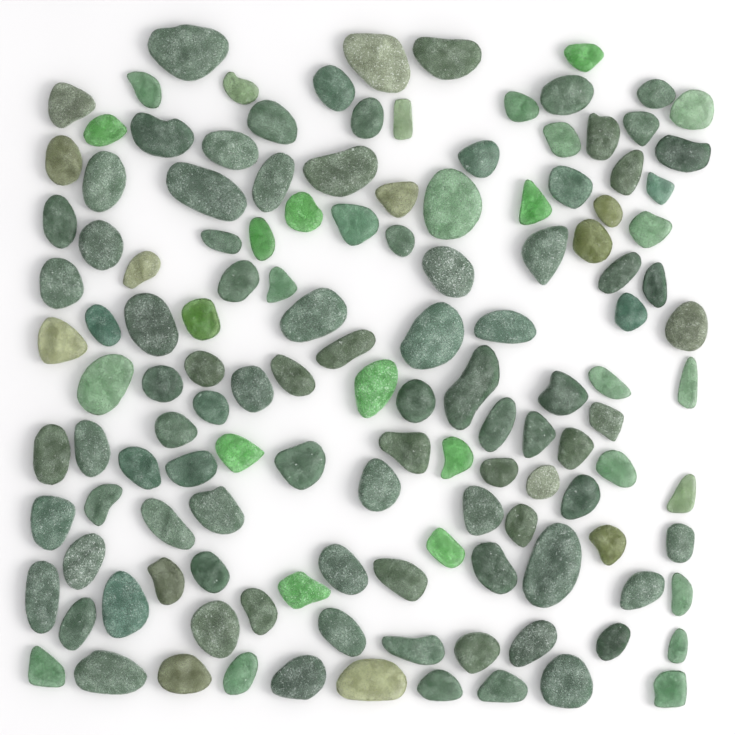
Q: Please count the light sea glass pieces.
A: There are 21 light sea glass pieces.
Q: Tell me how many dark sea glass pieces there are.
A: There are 87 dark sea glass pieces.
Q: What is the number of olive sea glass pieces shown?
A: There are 14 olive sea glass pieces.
